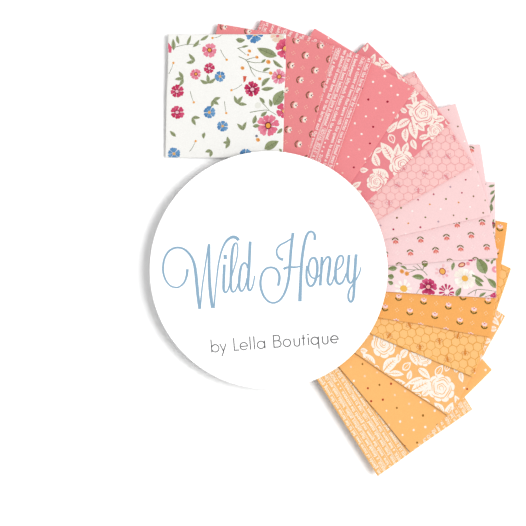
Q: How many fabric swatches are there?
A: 14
